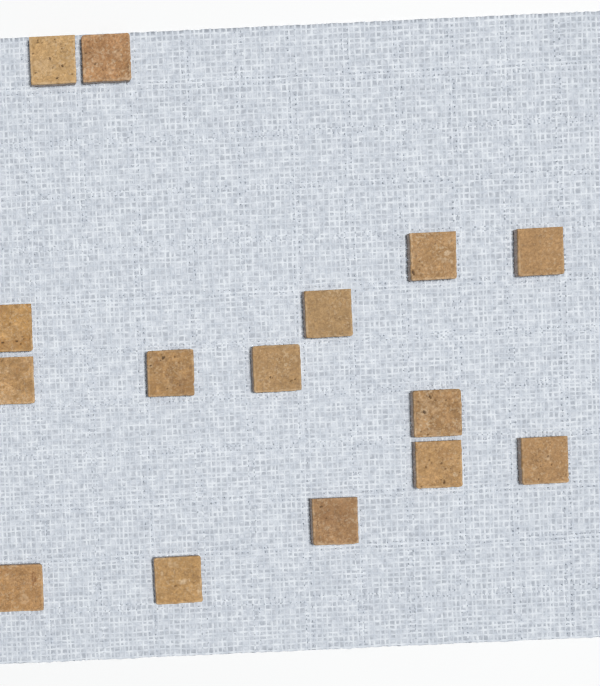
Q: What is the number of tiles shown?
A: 15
